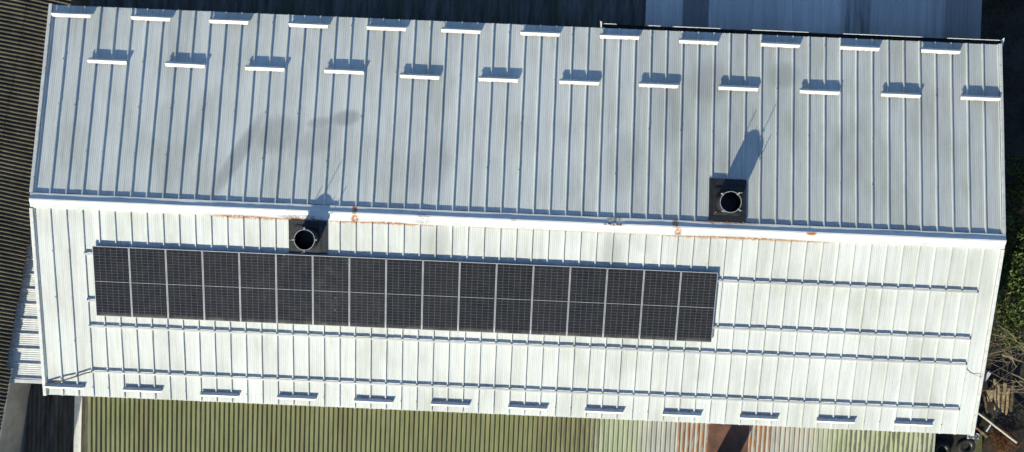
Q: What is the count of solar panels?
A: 17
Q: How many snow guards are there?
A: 36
